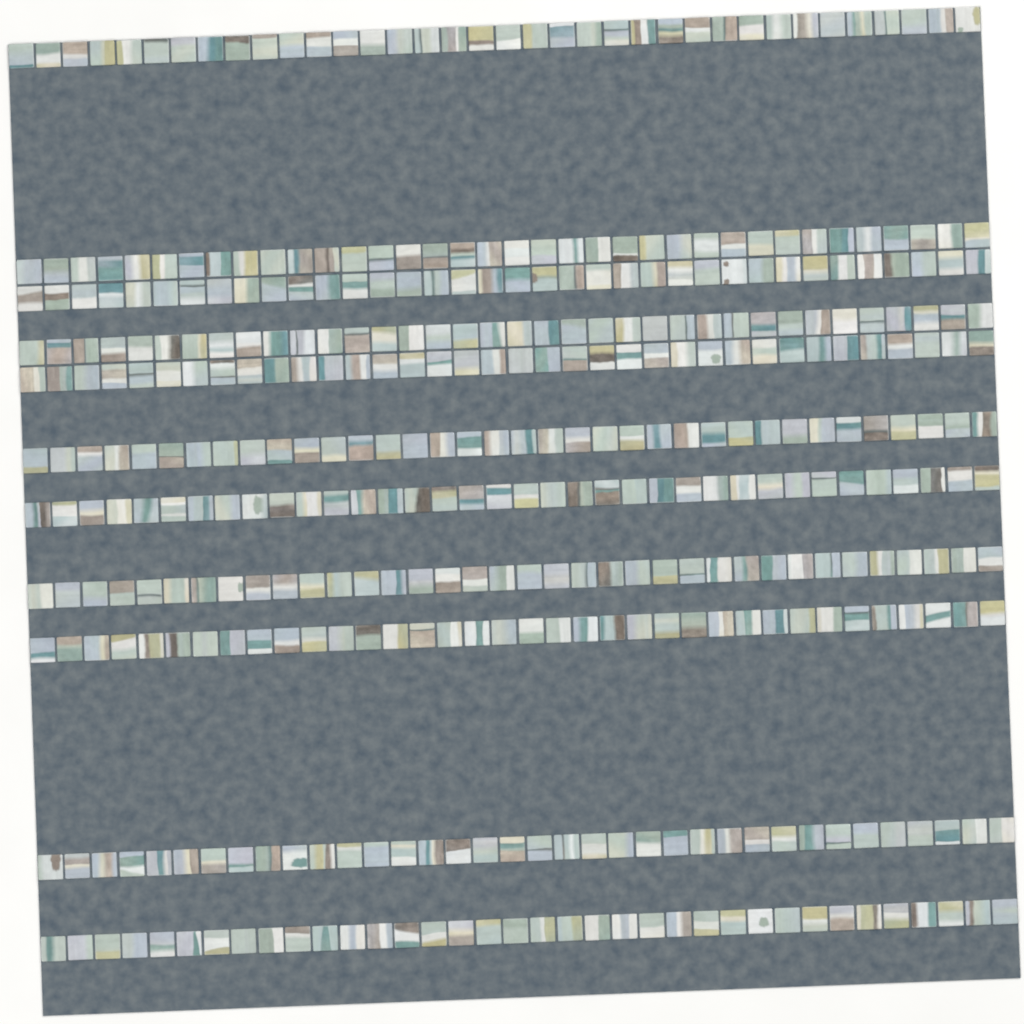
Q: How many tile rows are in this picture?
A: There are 11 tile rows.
